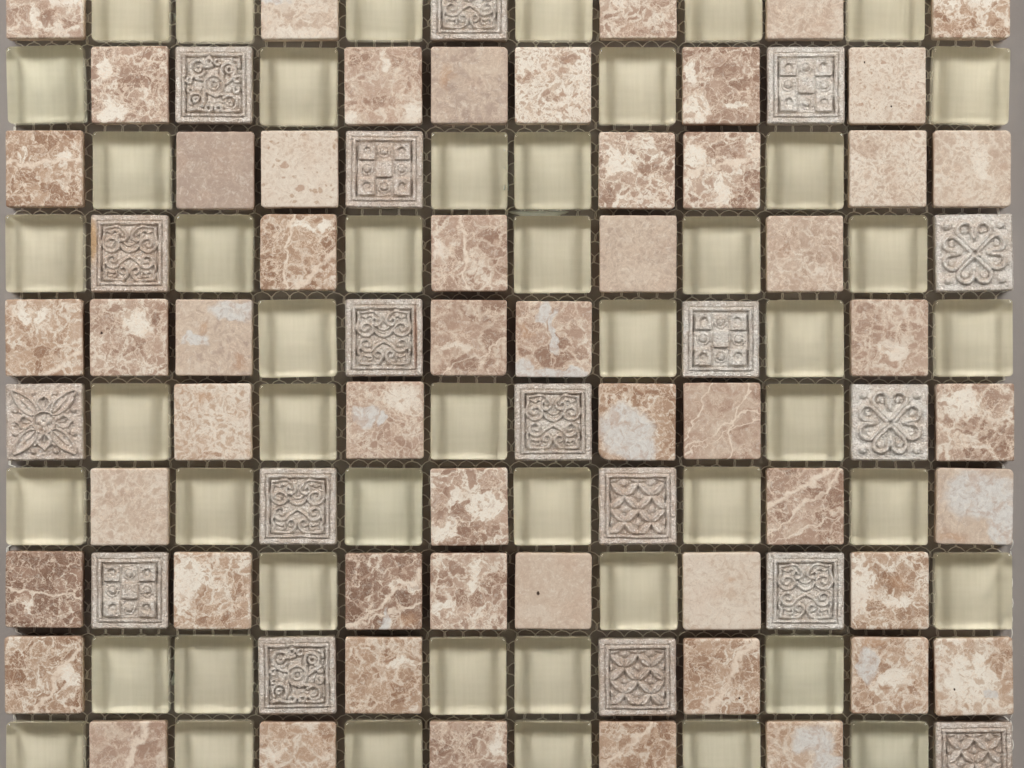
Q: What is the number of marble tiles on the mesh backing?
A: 54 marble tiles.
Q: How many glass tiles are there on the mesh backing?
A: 48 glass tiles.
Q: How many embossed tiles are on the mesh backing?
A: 18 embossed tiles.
